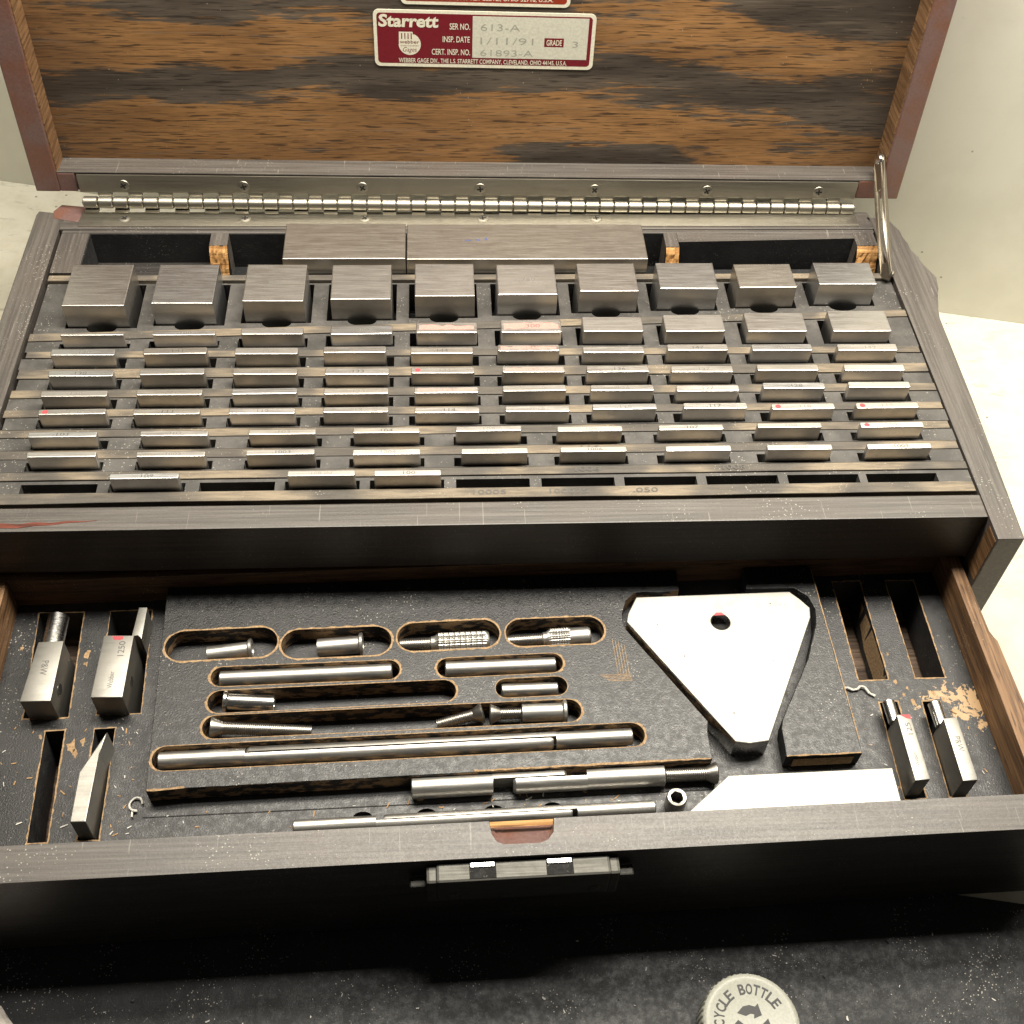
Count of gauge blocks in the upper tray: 83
